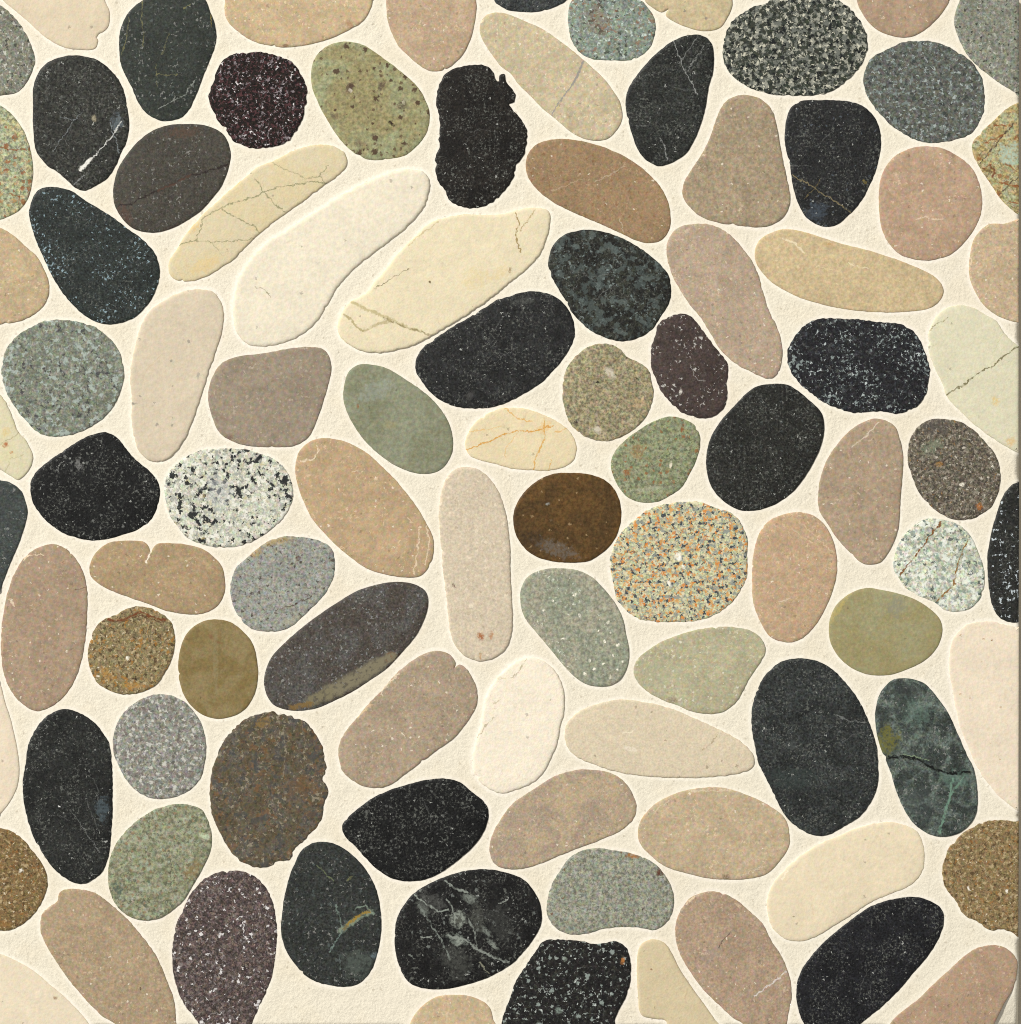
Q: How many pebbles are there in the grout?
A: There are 97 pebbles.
